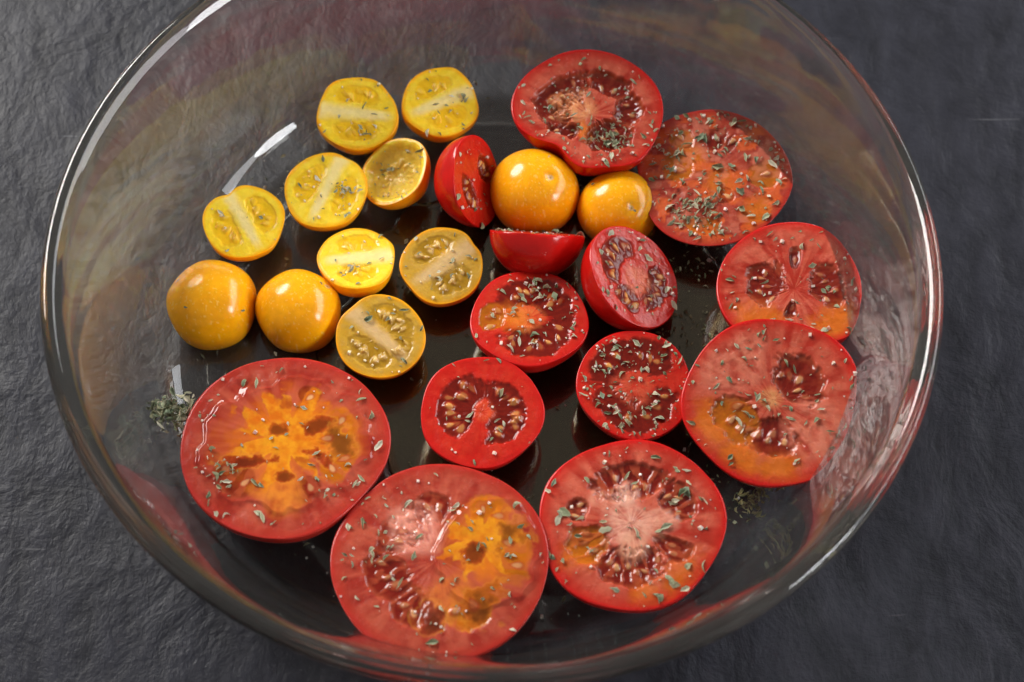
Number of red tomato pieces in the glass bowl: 13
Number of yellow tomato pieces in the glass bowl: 12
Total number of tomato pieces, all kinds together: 25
